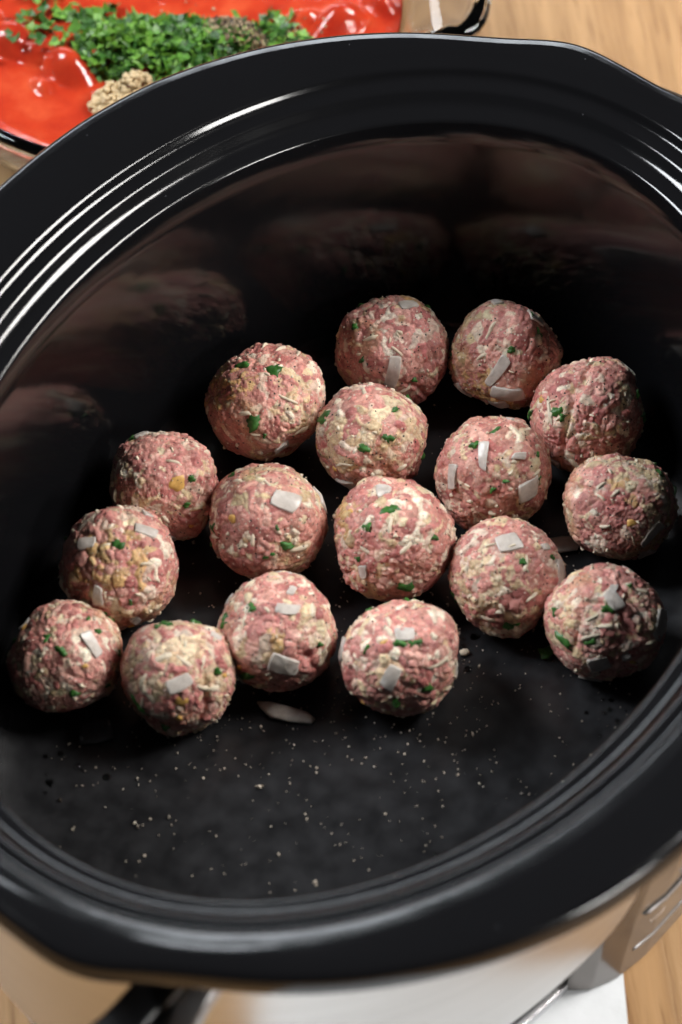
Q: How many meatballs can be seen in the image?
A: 17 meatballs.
